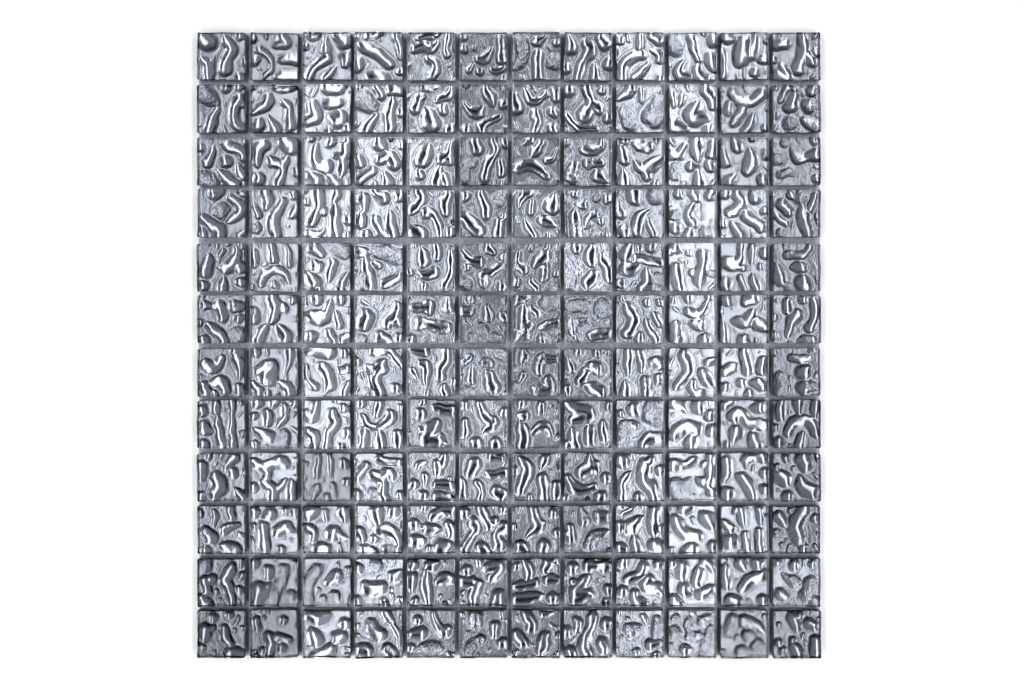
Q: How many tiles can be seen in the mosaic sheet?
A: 144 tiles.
